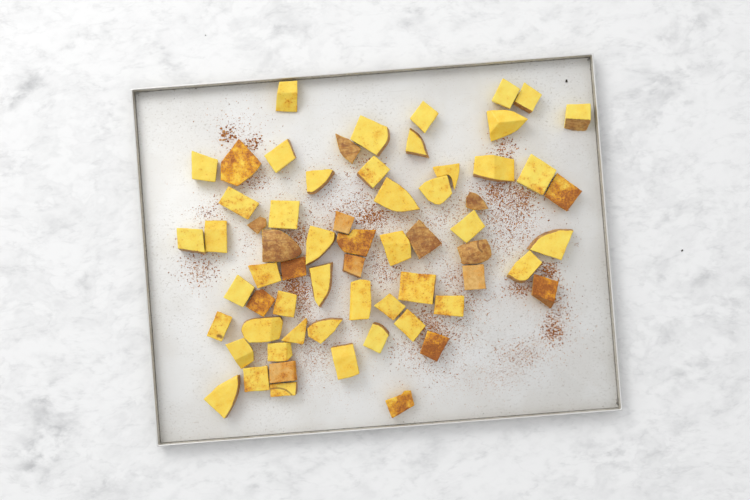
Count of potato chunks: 64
